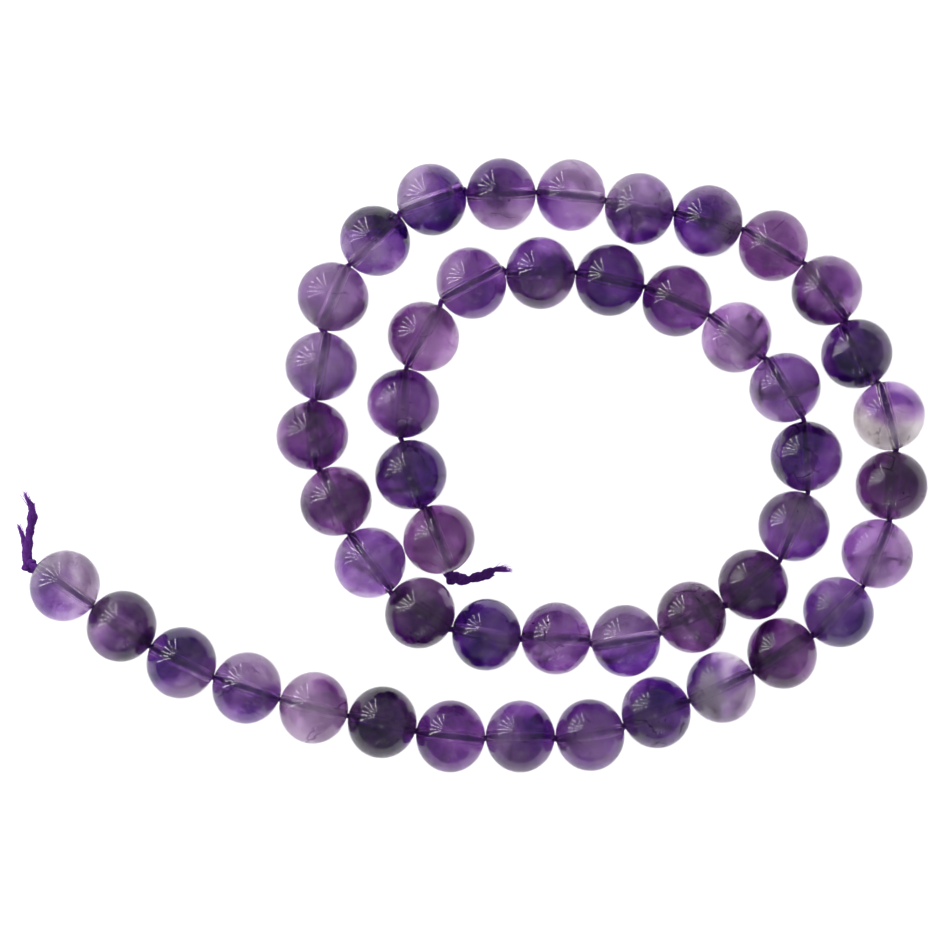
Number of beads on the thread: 48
